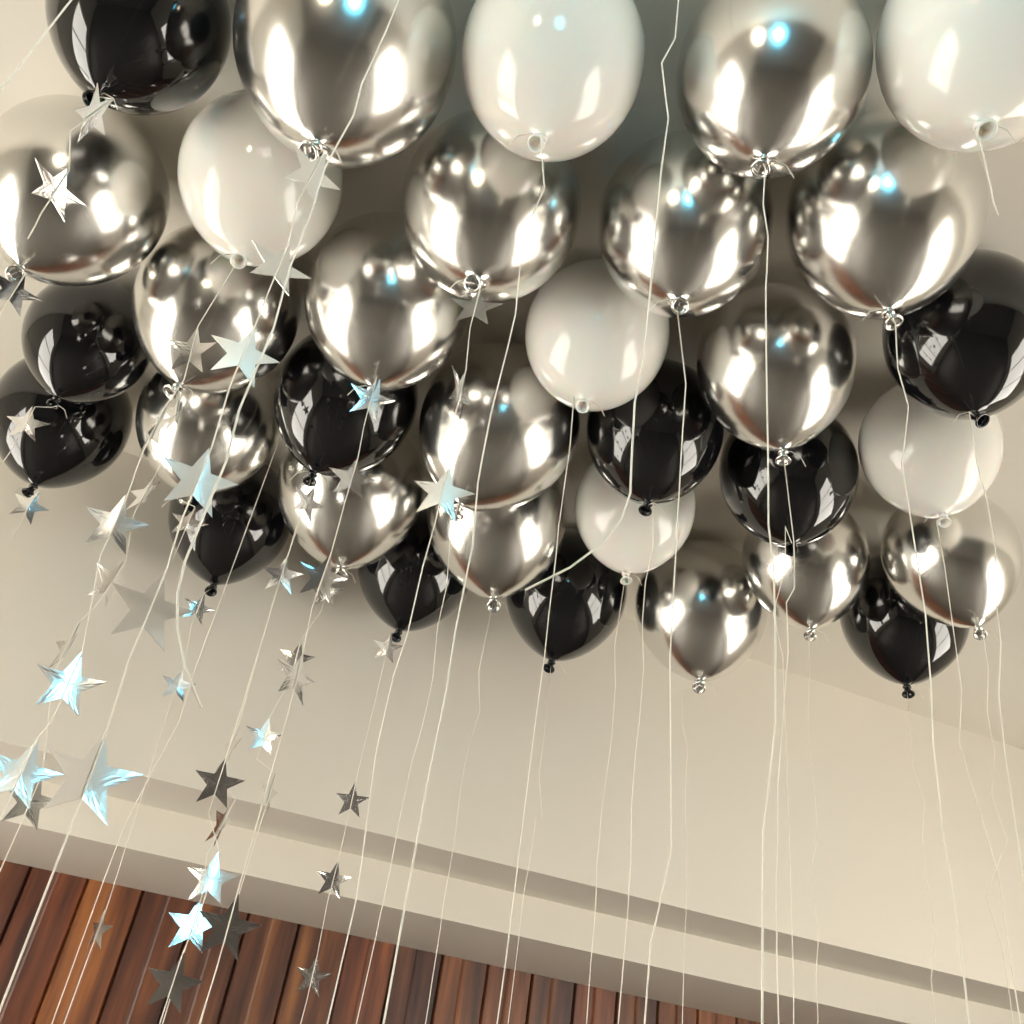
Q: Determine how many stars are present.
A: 49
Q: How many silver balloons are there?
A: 16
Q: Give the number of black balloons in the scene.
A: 11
